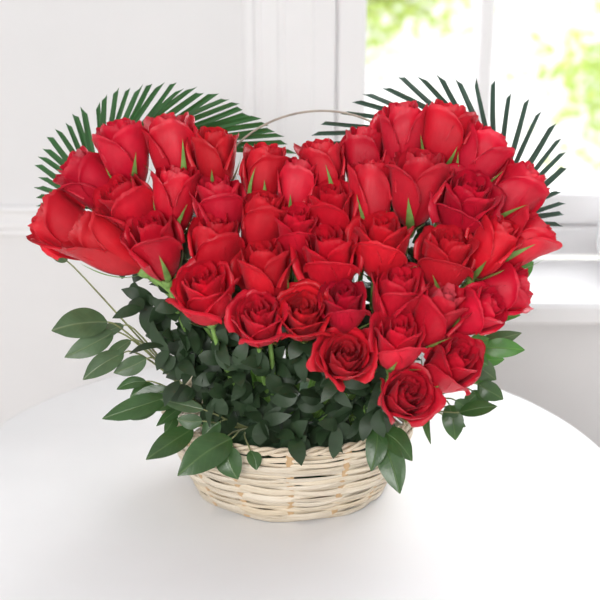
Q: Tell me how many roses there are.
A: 43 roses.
